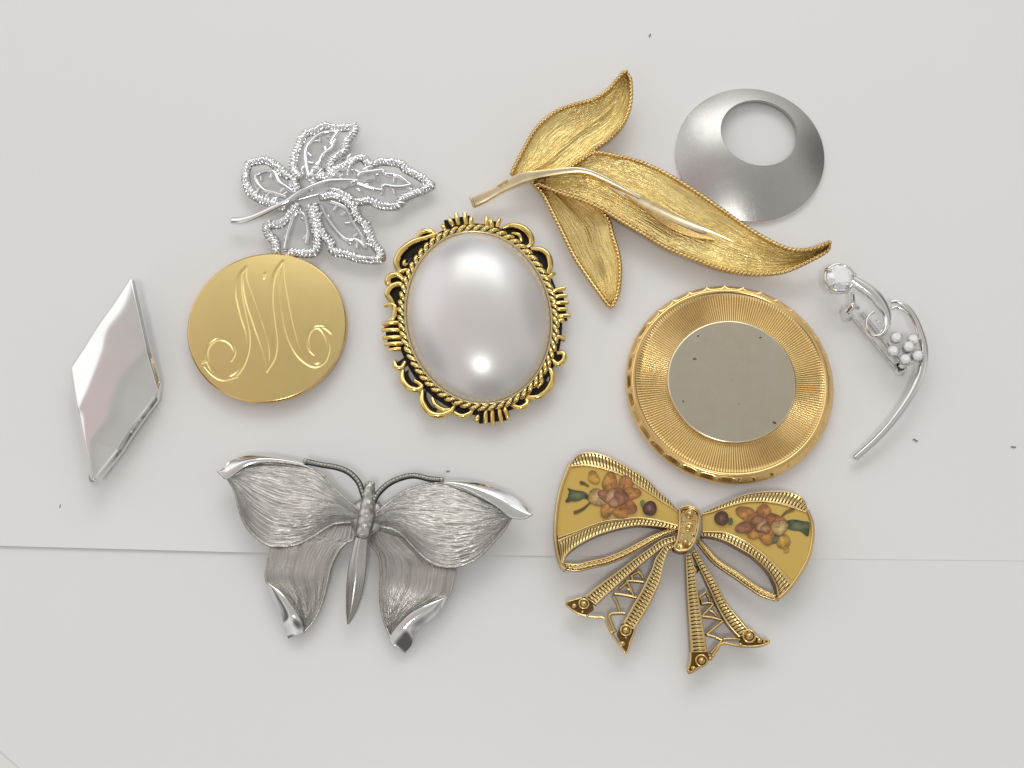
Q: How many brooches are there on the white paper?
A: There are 10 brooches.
